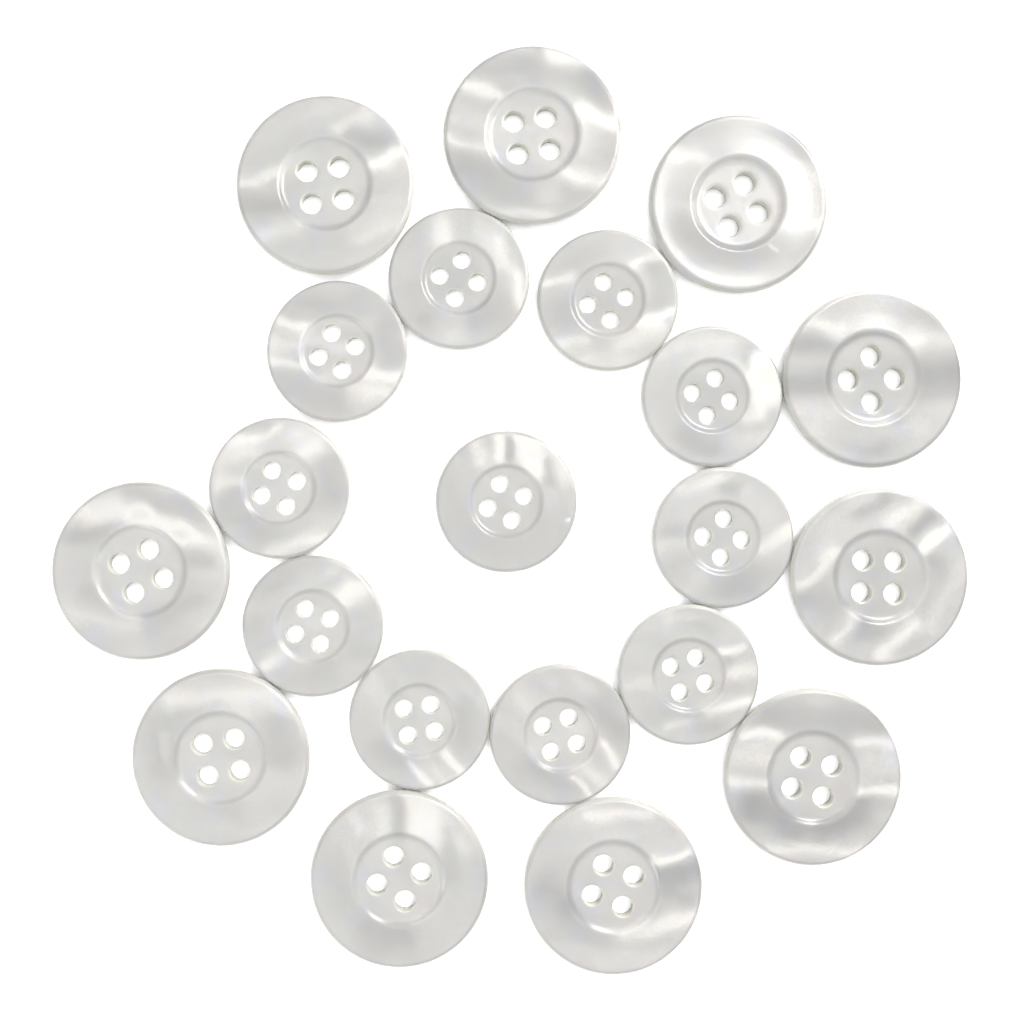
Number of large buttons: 10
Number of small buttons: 11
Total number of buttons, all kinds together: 21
